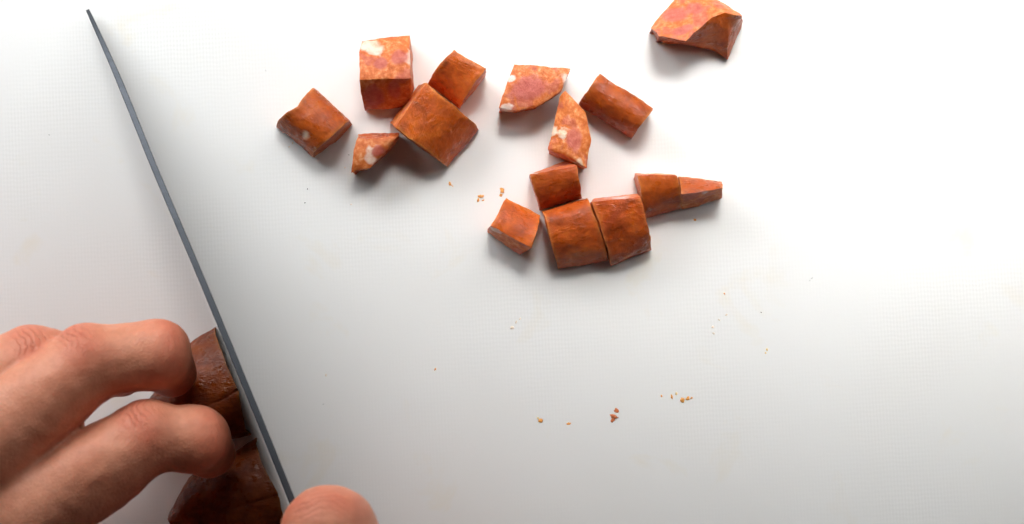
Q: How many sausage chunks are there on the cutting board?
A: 15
